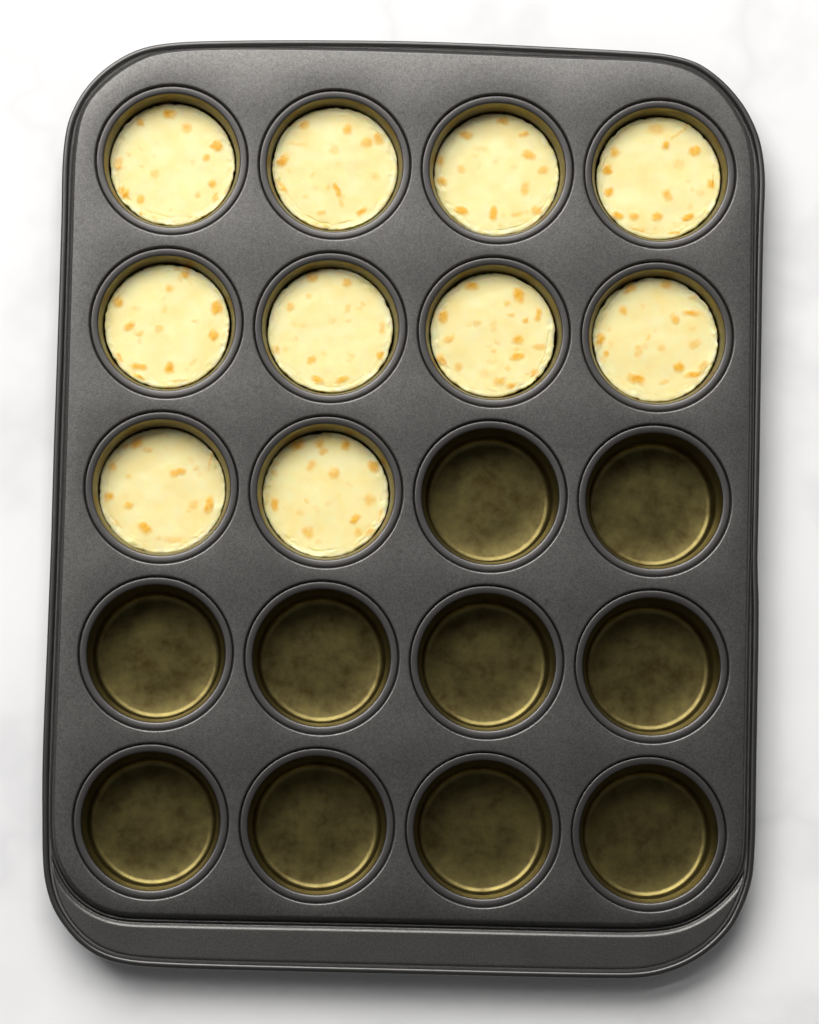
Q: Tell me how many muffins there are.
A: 10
